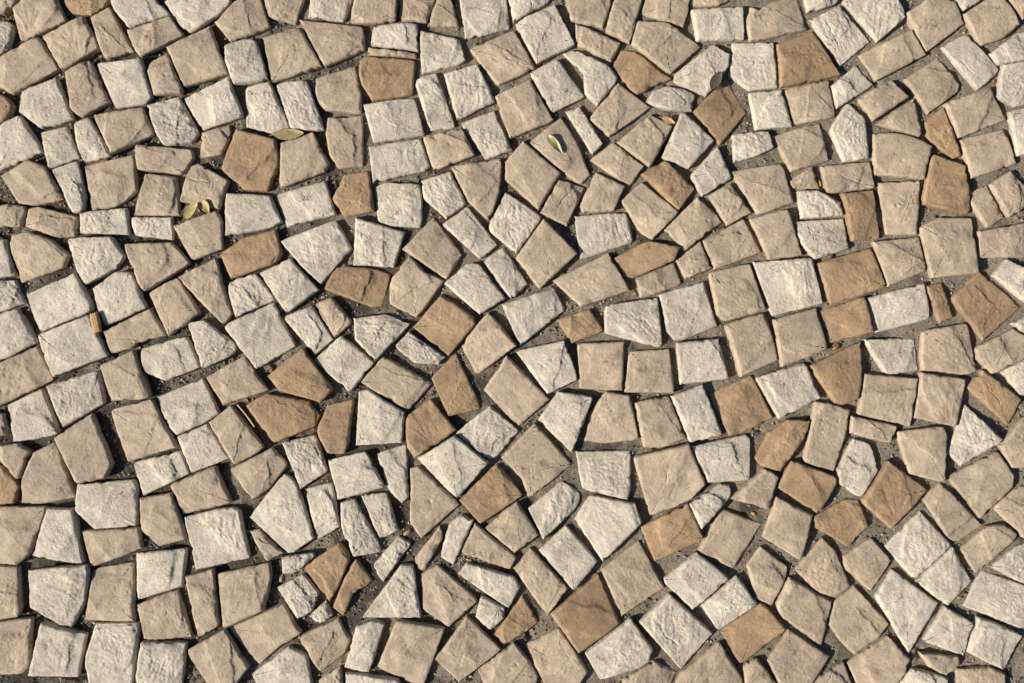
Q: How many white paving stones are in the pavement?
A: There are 145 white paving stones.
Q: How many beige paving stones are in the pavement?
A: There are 162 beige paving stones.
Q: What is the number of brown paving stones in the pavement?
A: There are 41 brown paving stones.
